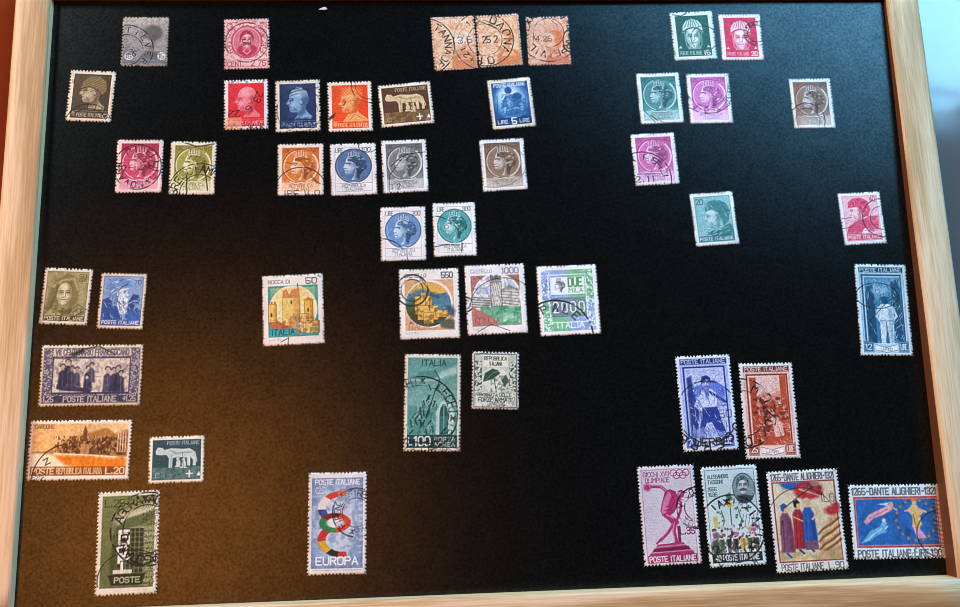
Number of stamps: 47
